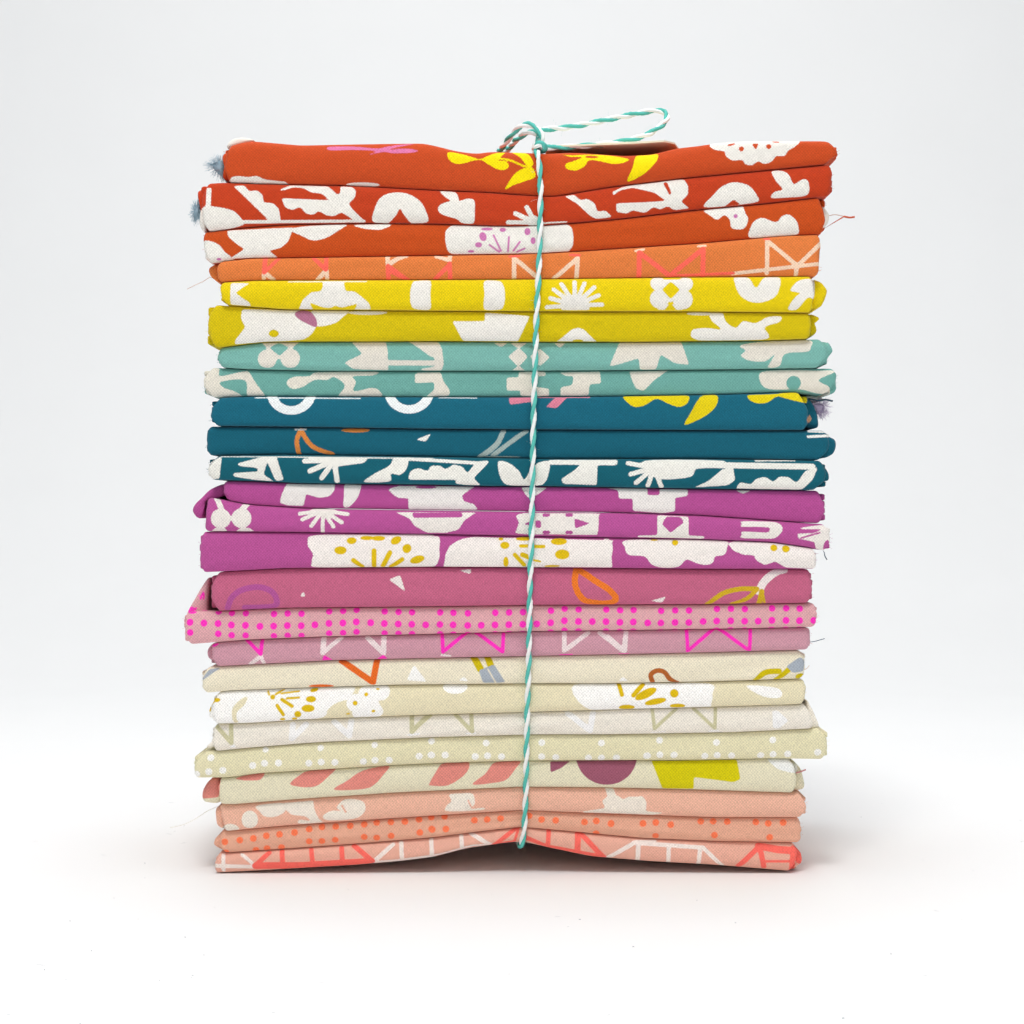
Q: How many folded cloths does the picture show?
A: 25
